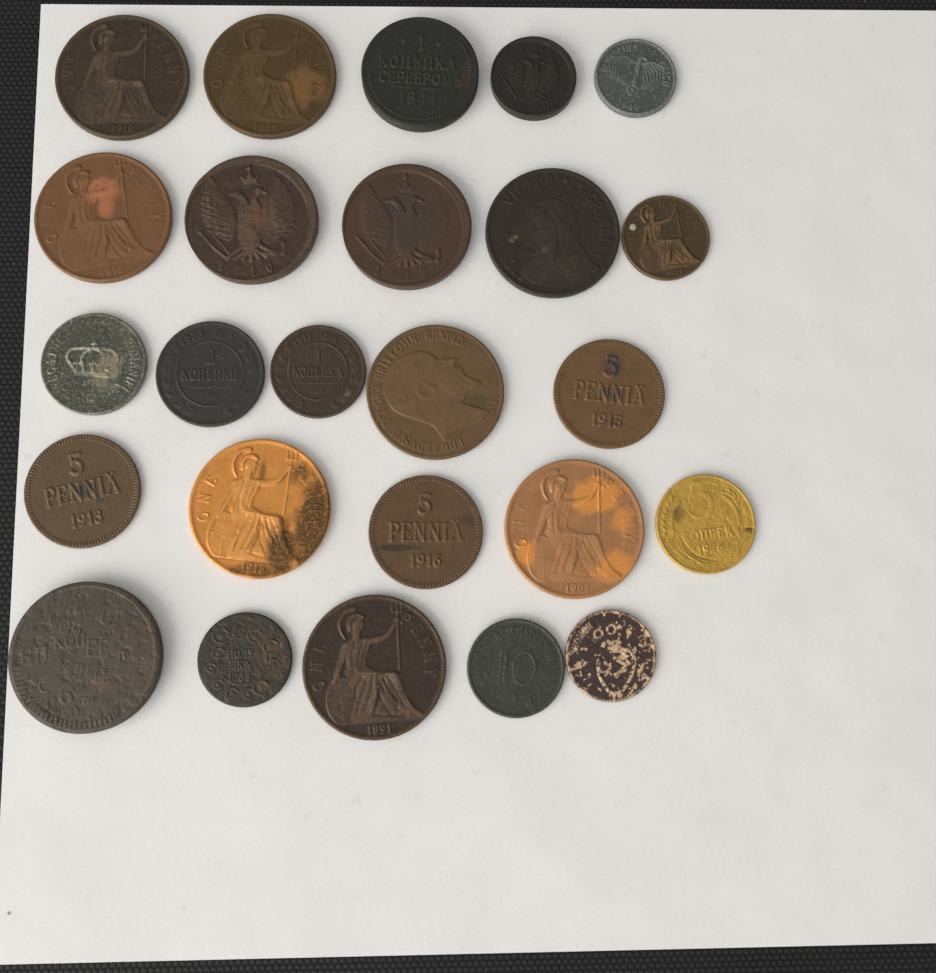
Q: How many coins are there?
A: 25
